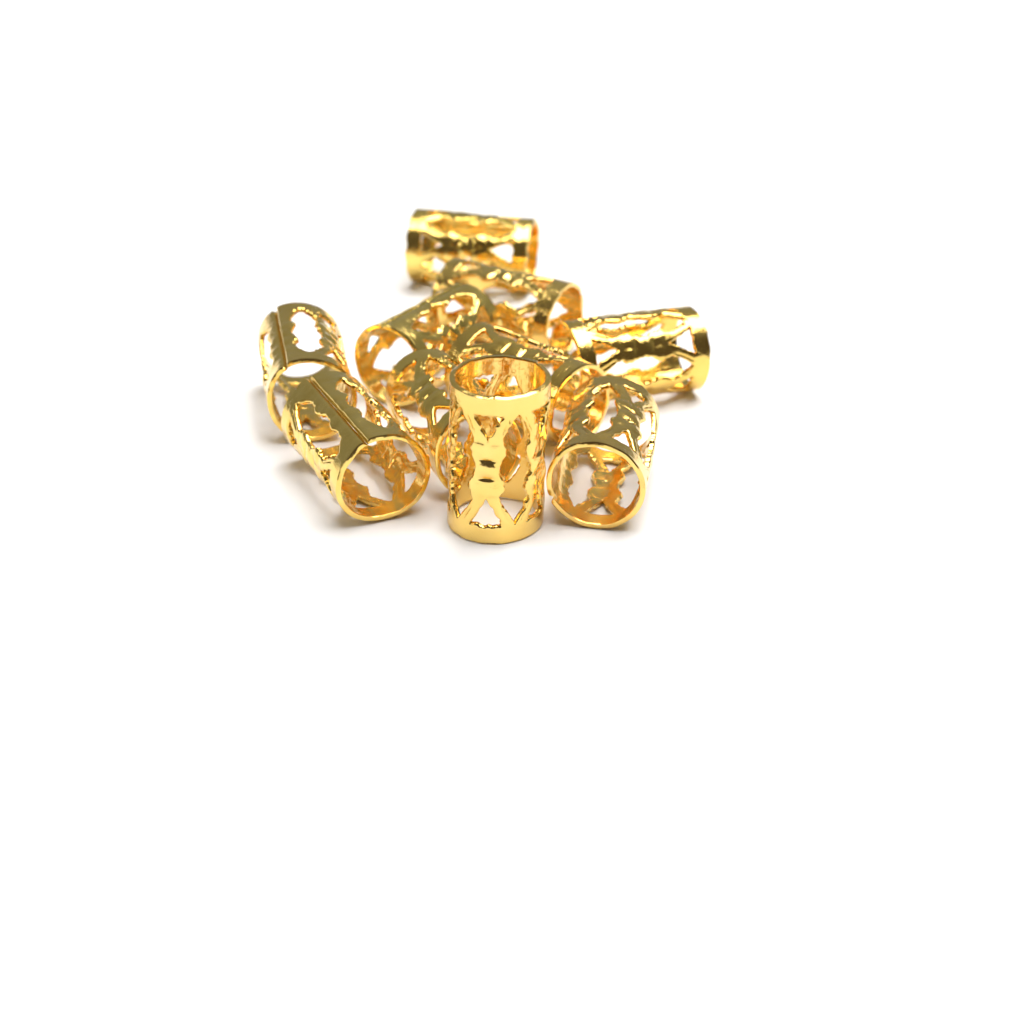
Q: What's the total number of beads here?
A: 10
